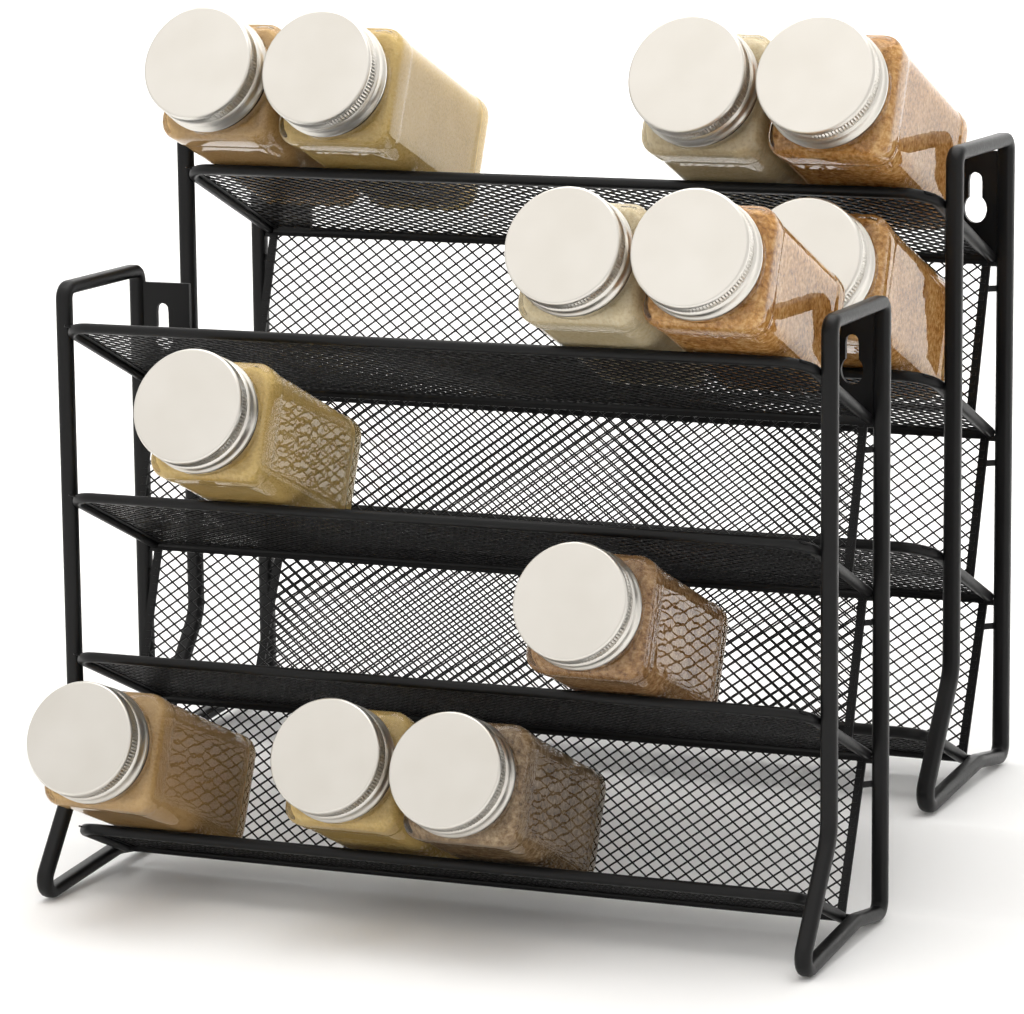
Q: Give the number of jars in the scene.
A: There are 12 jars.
